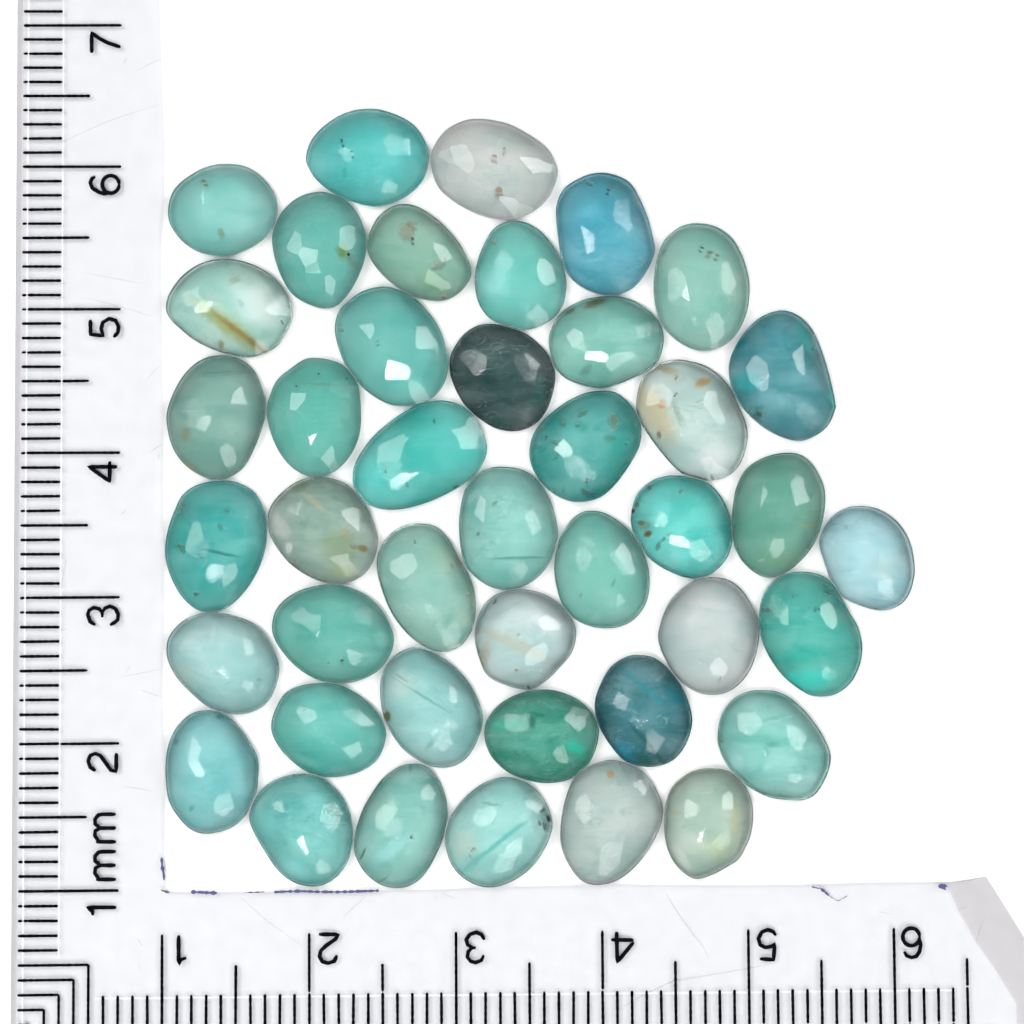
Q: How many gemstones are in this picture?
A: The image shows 42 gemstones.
